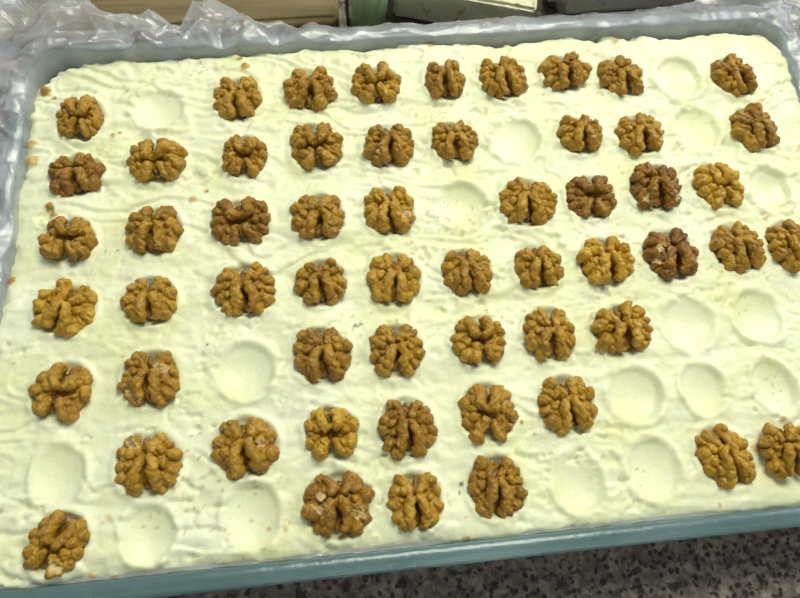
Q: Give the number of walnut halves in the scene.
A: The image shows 57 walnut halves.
